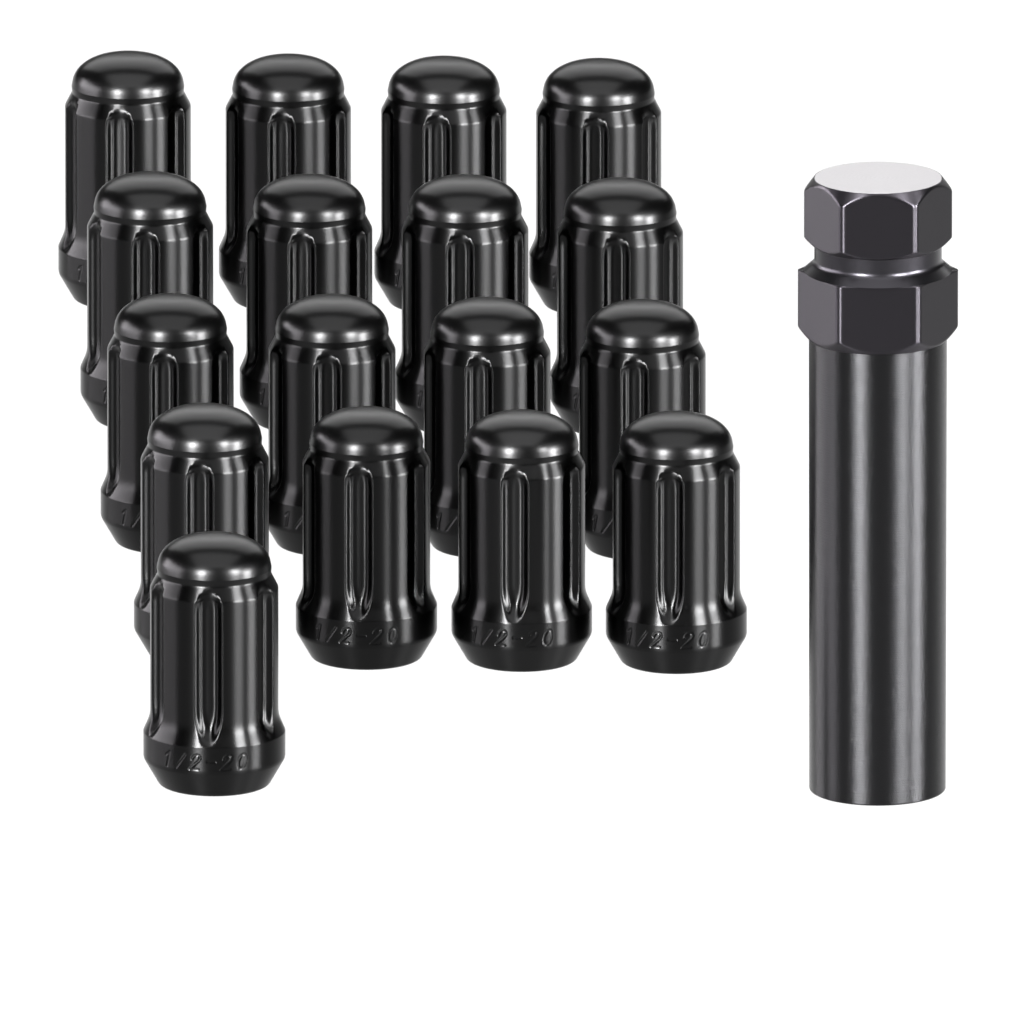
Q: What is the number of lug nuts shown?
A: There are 17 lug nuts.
